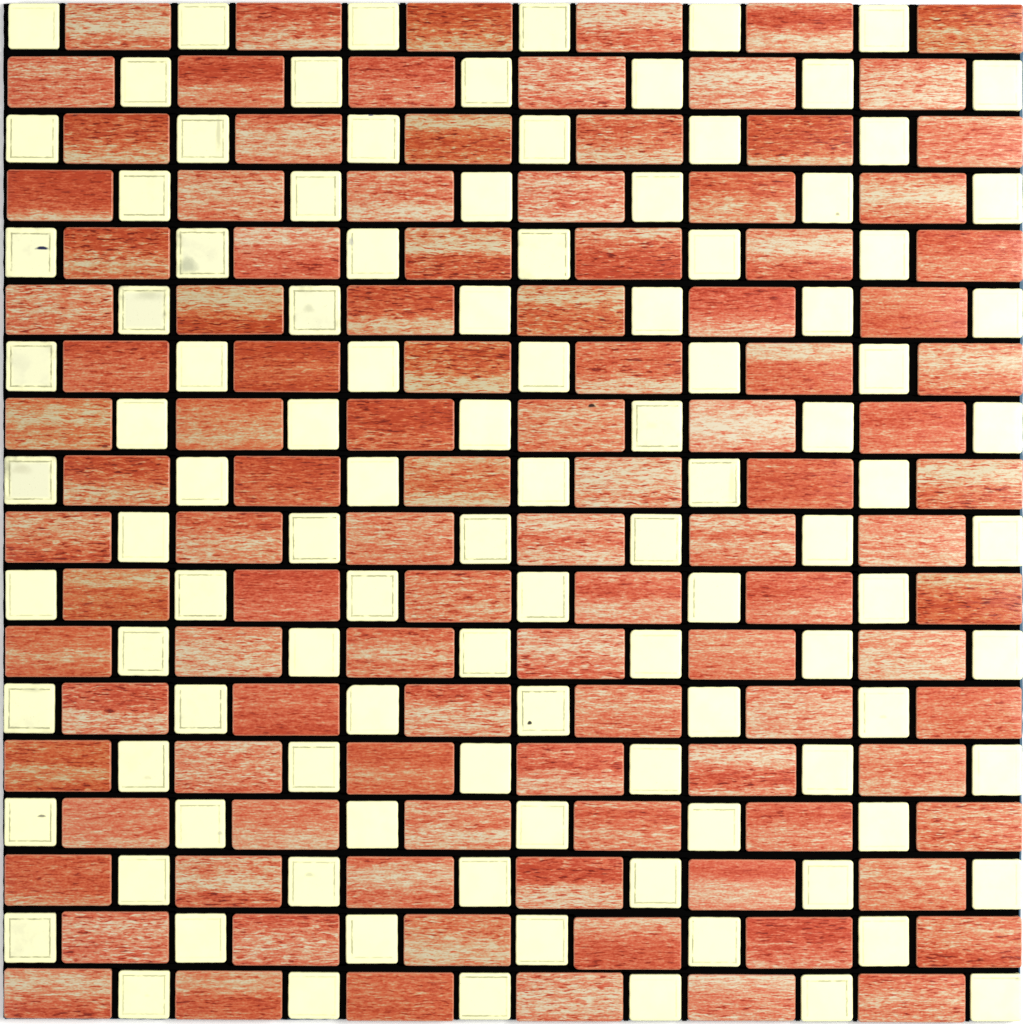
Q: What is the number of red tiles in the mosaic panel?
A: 108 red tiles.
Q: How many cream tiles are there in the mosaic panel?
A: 108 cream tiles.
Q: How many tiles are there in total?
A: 216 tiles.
